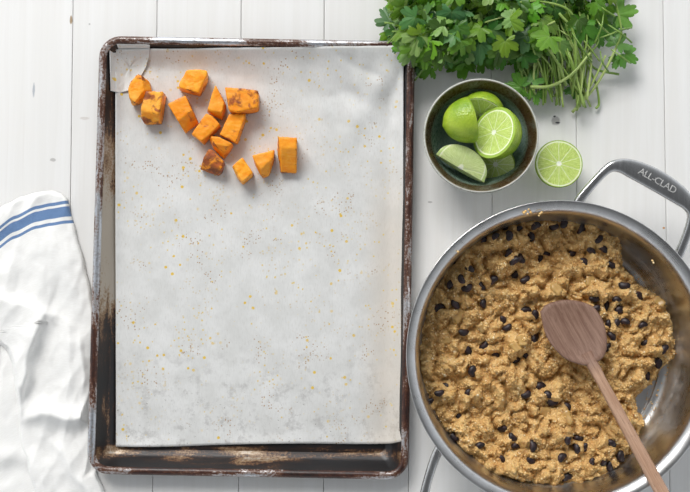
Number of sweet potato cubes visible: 13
